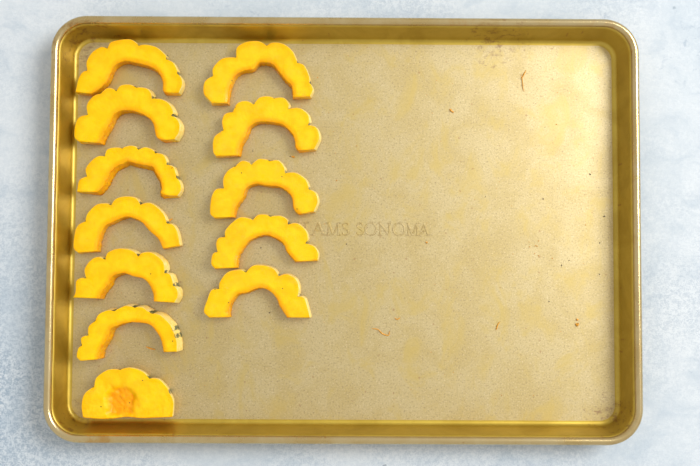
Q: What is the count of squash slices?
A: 12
